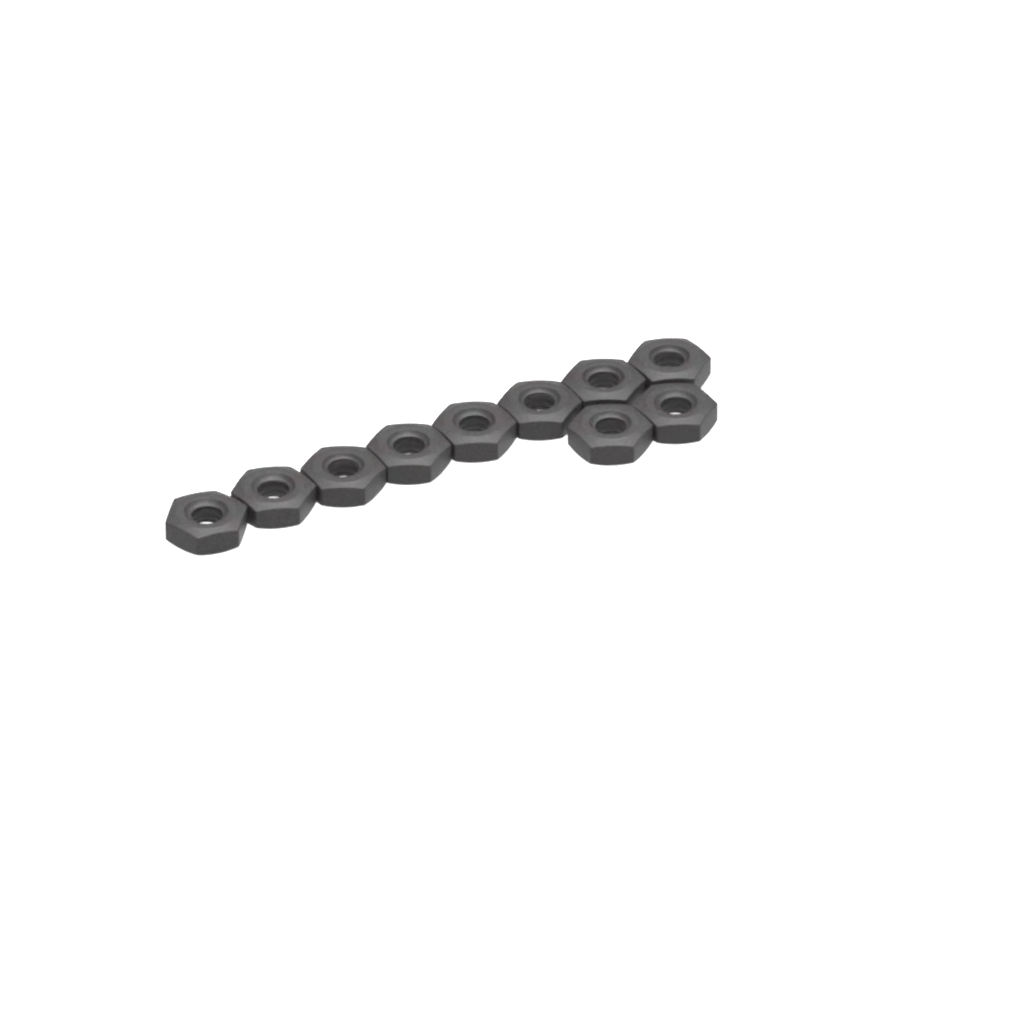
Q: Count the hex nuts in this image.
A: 10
